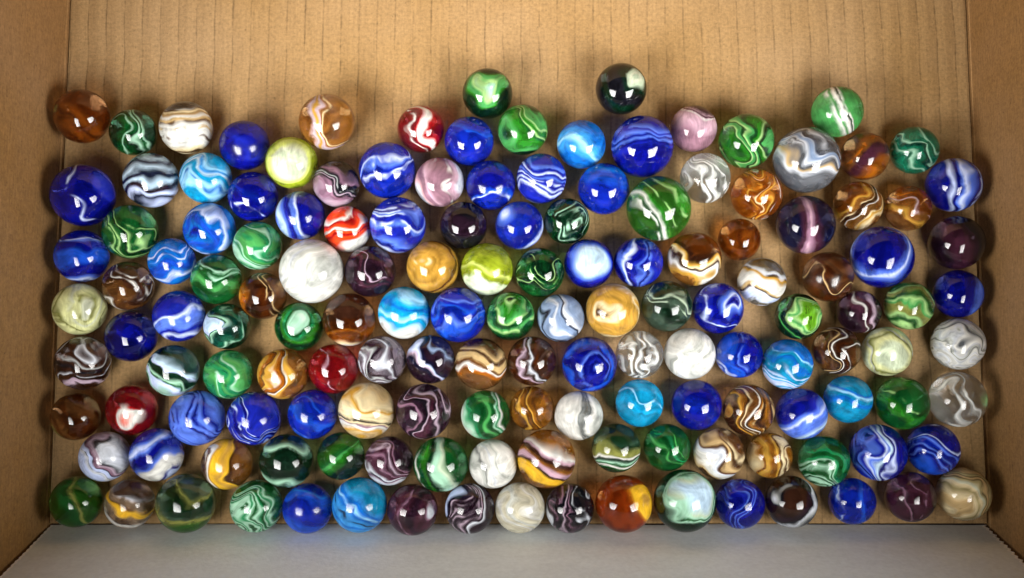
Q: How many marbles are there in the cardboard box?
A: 147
